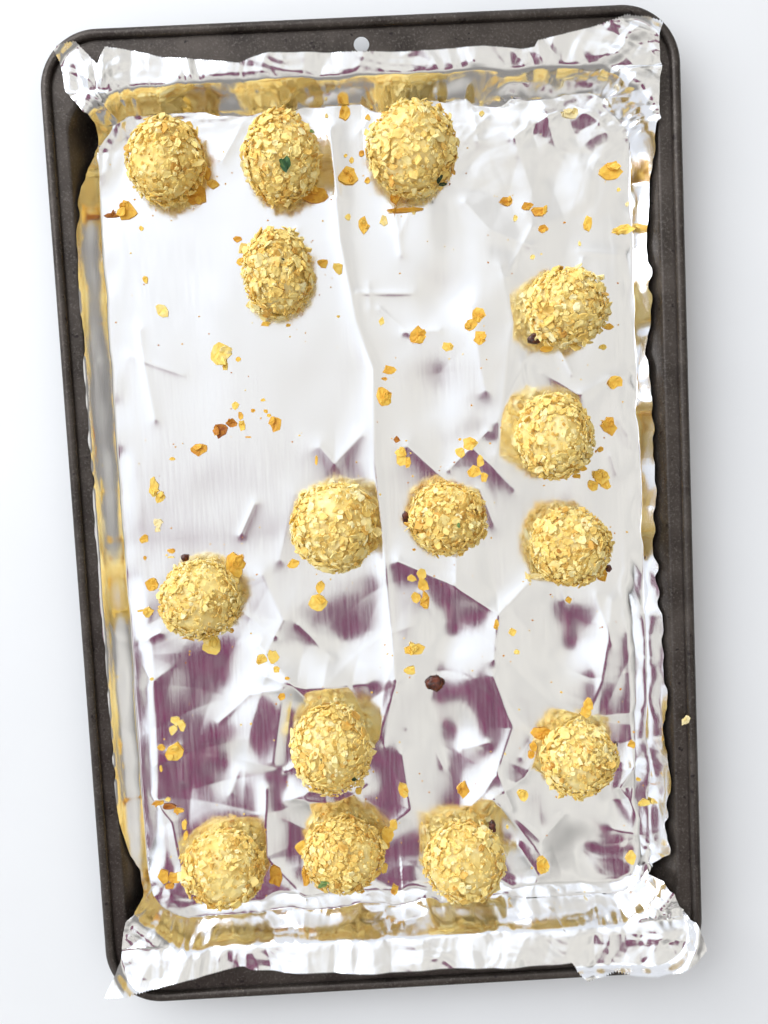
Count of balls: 15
